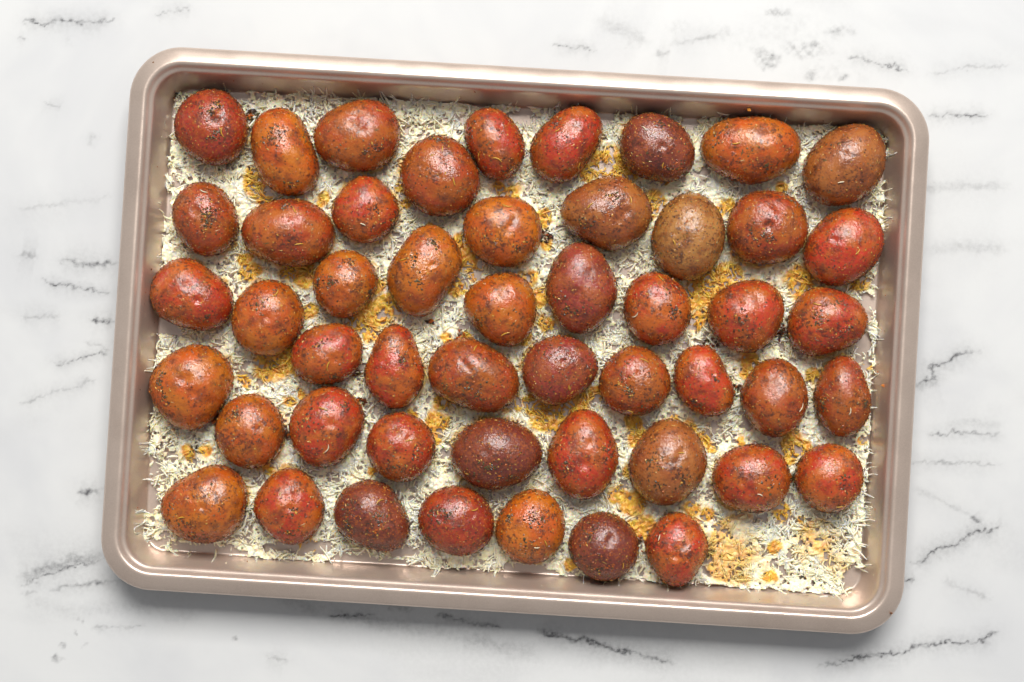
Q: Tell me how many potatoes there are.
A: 50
